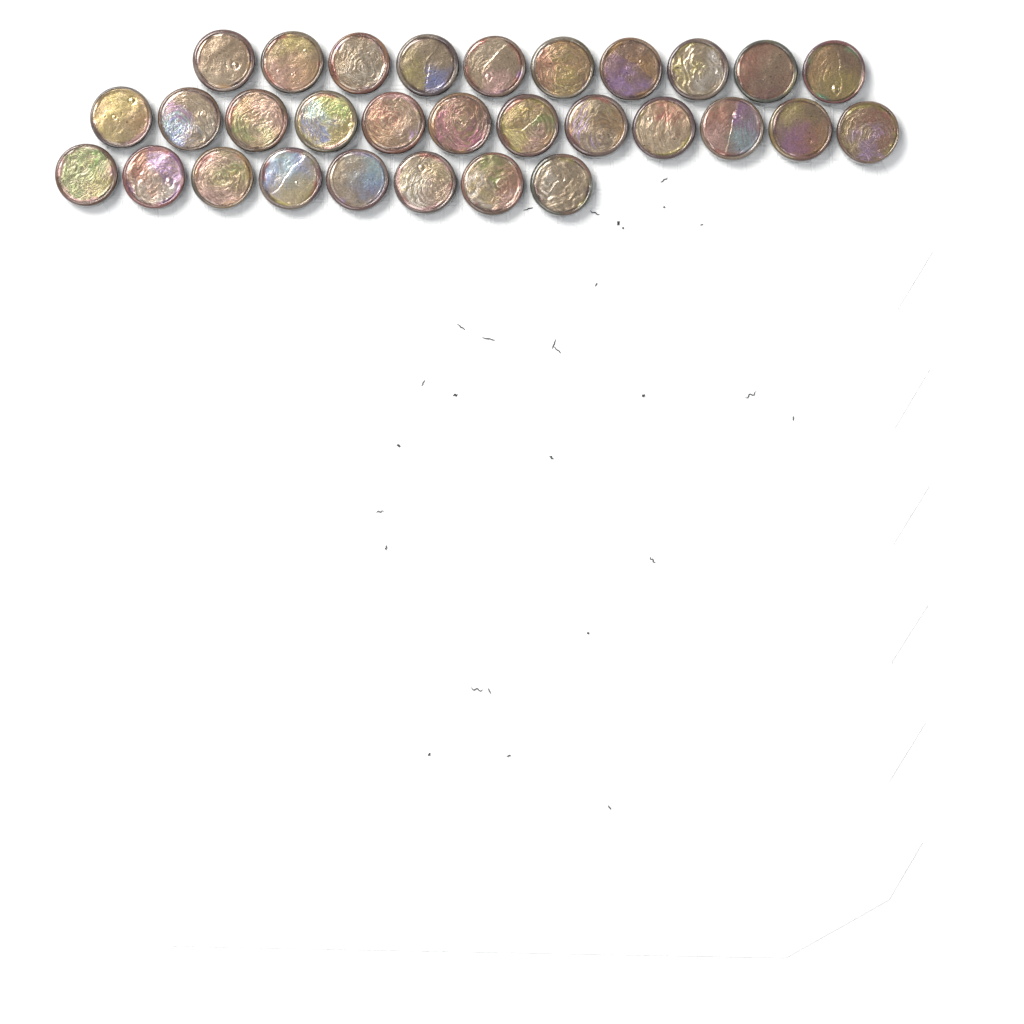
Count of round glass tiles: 30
